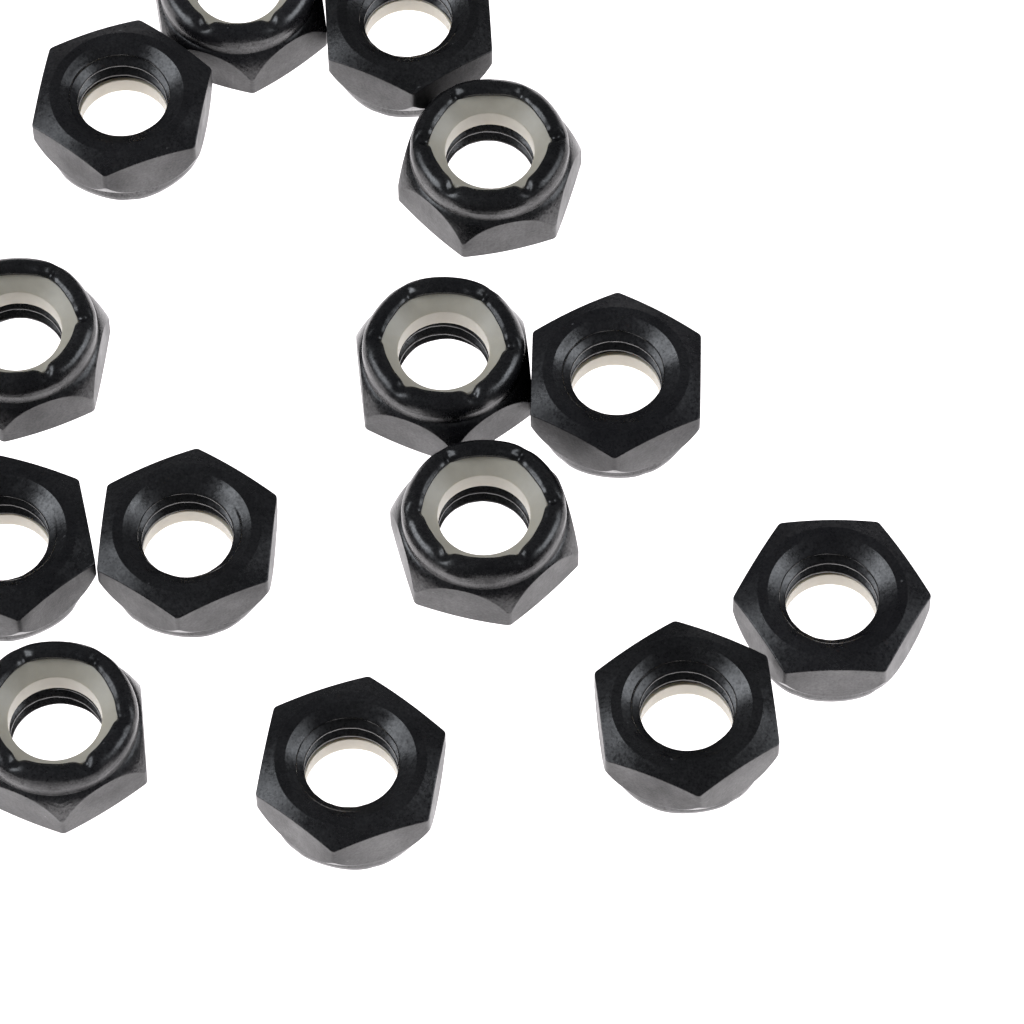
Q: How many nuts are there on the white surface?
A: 14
